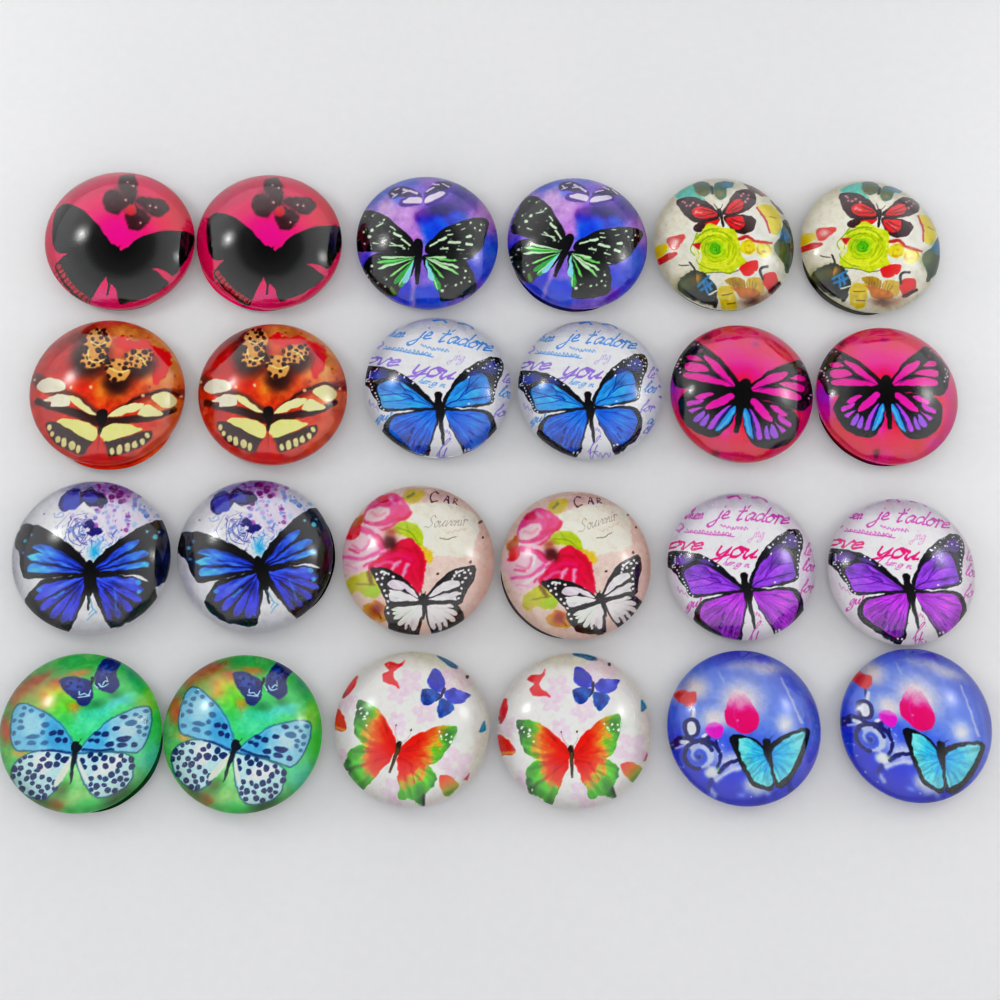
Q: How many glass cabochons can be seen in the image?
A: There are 24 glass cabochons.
